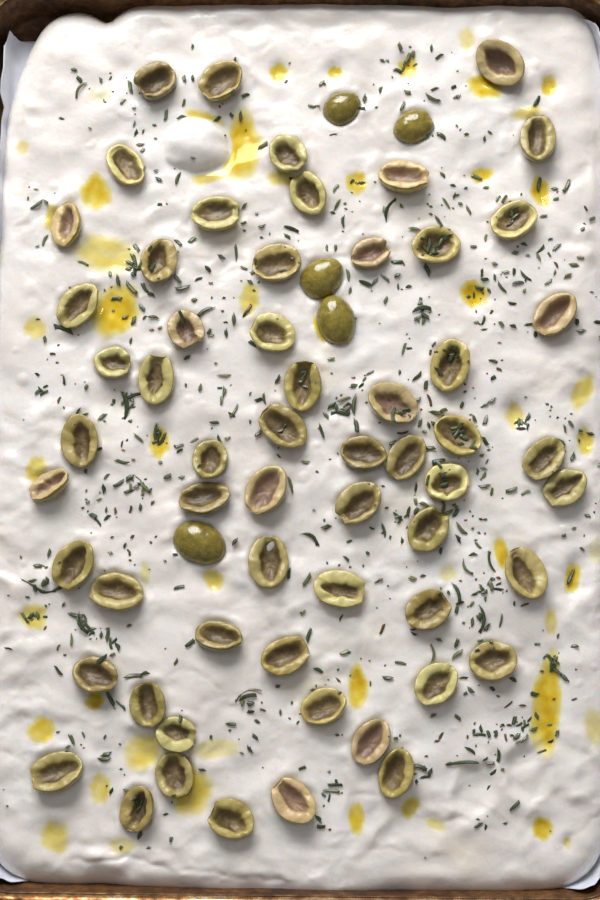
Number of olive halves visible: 64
